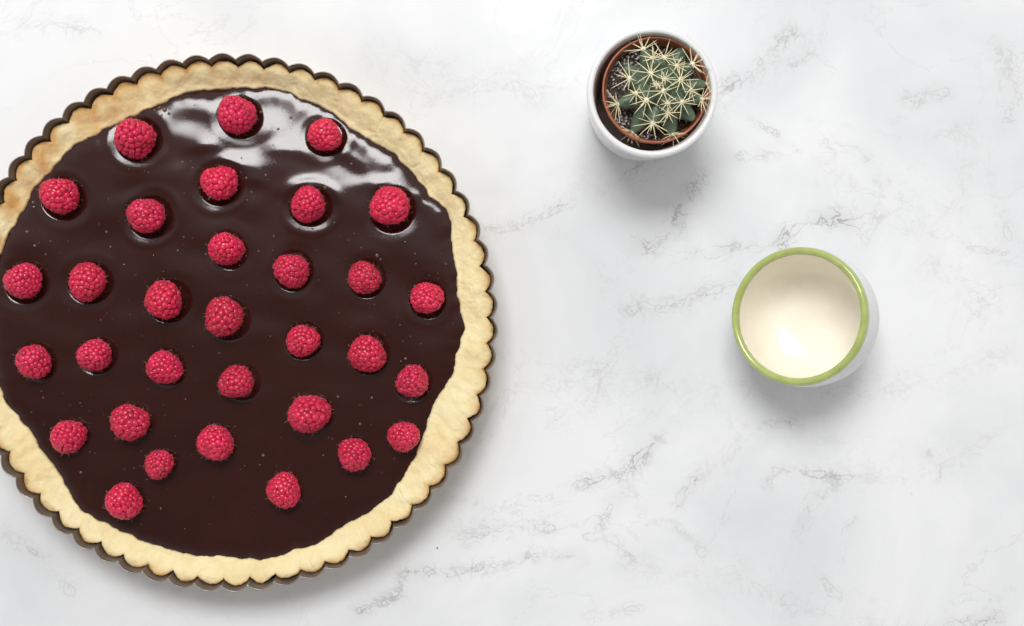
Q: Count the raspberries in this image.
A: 32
